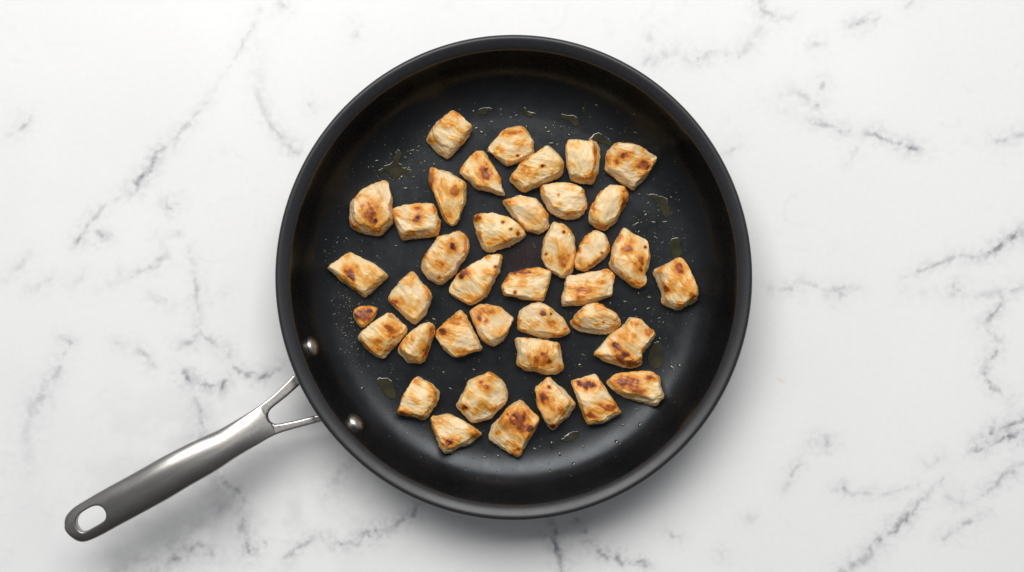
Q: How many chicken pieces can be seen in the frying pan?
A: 39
